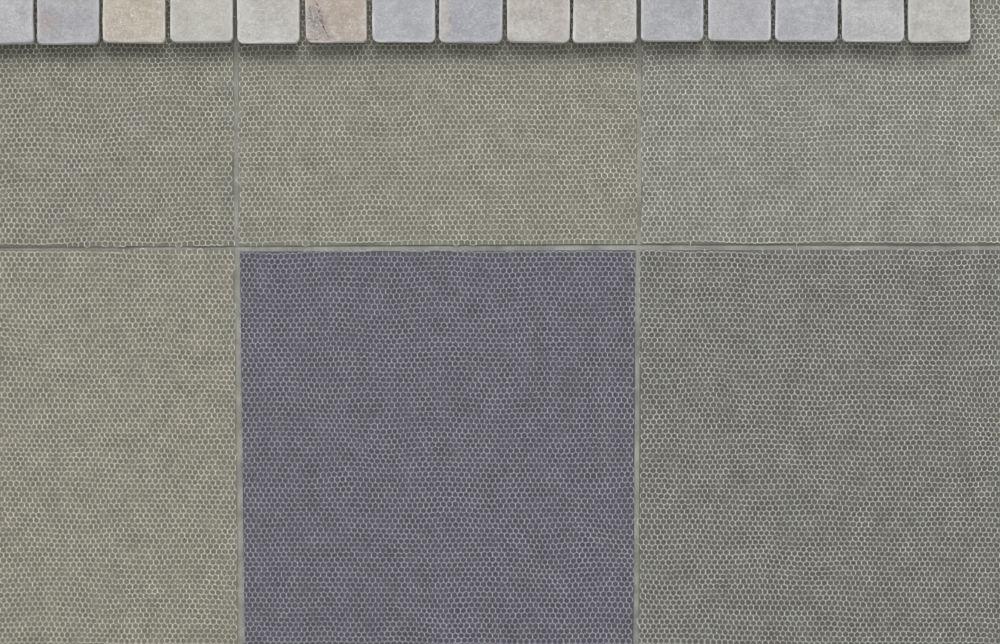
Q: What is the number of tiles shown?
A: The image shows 15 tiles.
